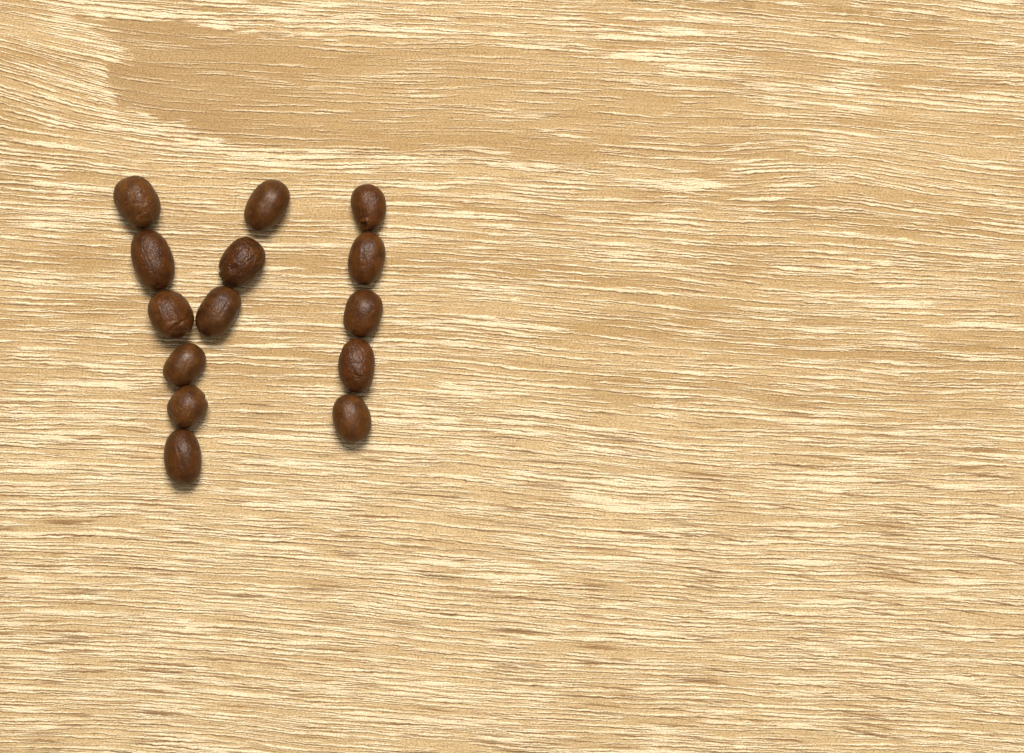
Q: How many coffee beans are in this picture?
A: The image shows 14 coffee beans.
